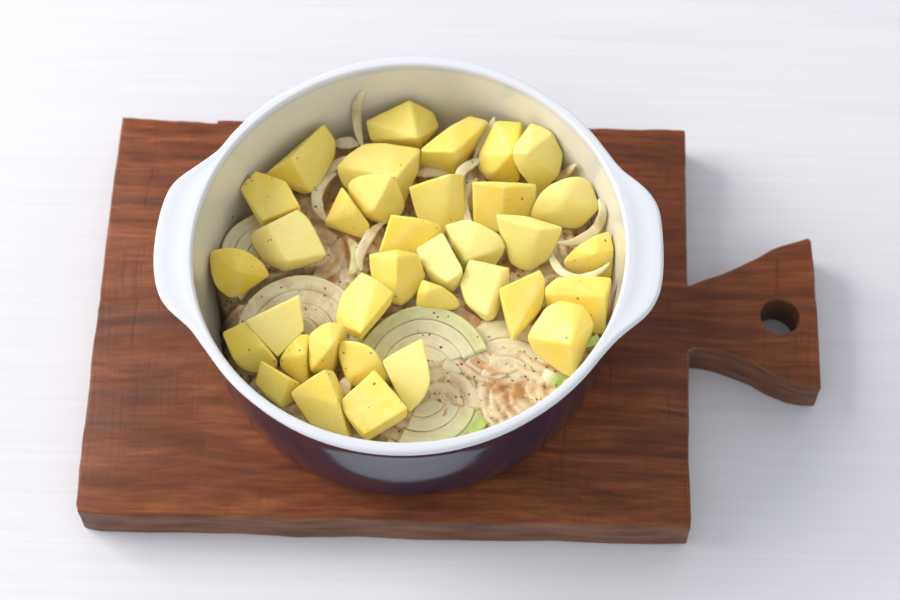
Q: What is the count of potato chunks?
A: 35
